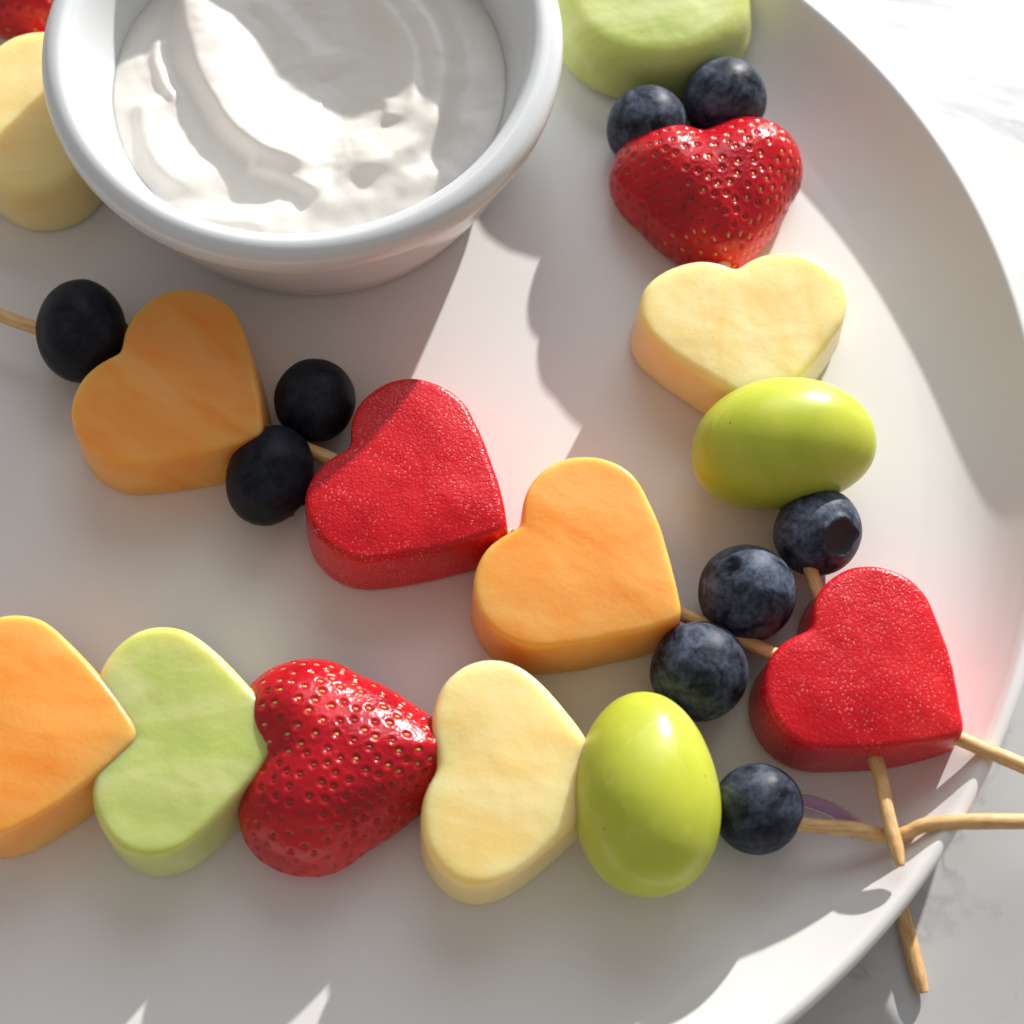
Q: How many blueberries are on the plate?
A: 9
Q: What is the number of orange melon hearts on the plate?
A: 3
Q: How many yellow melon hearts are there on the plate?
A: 3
